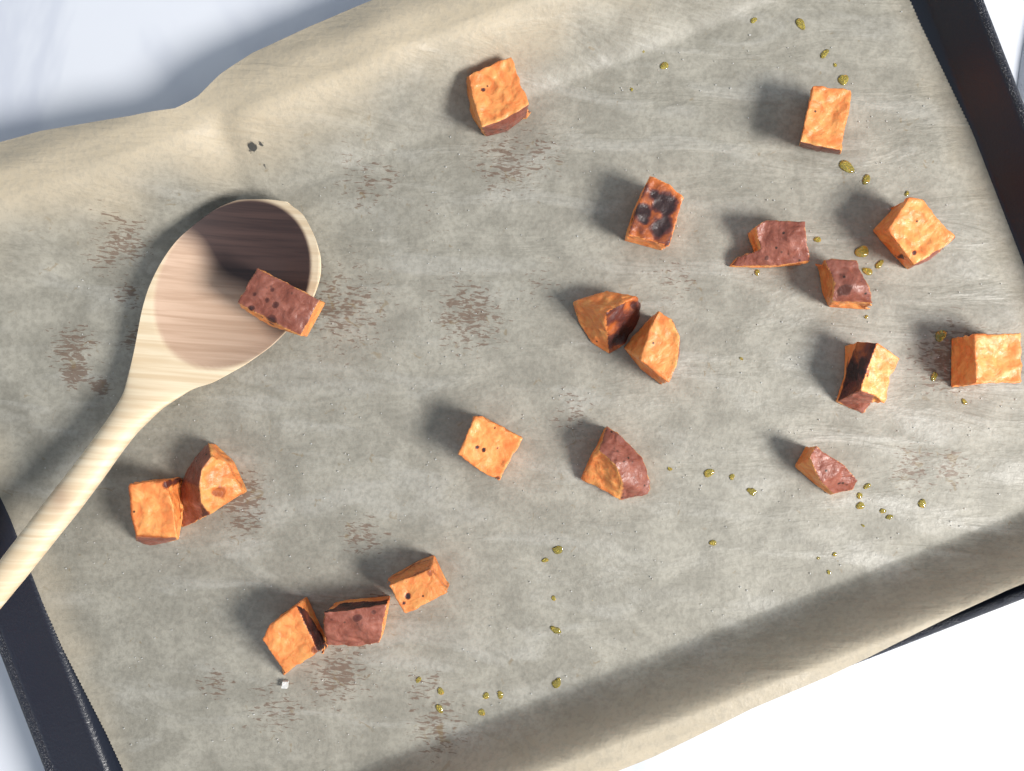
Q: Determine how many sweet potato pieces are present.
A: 19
